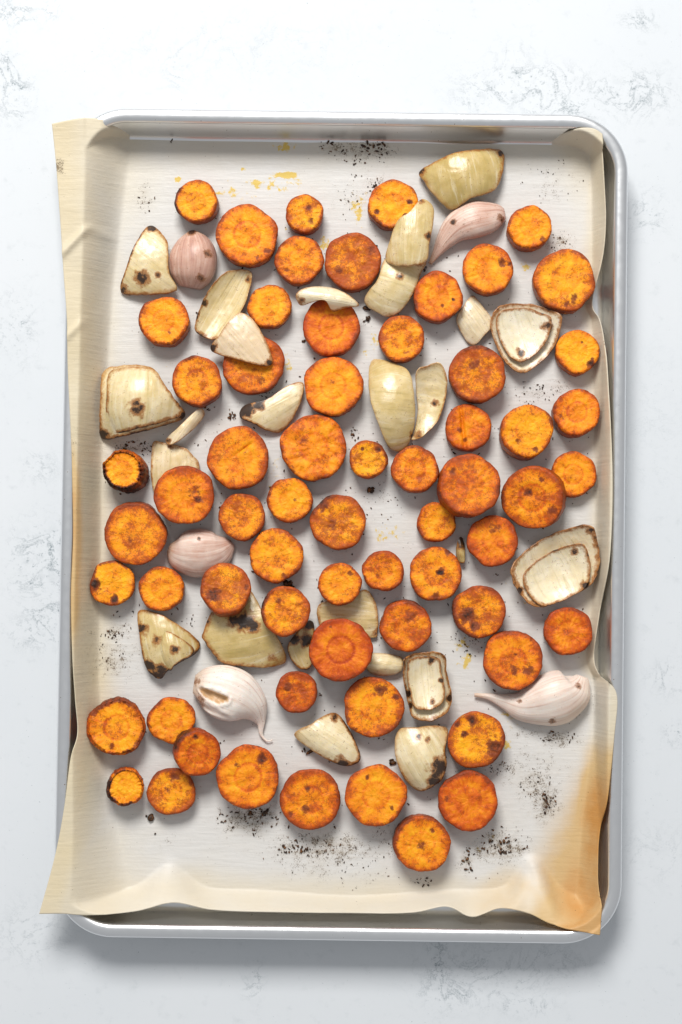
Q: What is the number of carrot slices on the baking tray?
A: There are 63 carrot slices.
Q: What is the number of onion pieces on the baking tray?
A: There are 25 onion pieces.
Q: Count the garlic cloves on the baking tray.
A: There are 5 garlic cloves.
